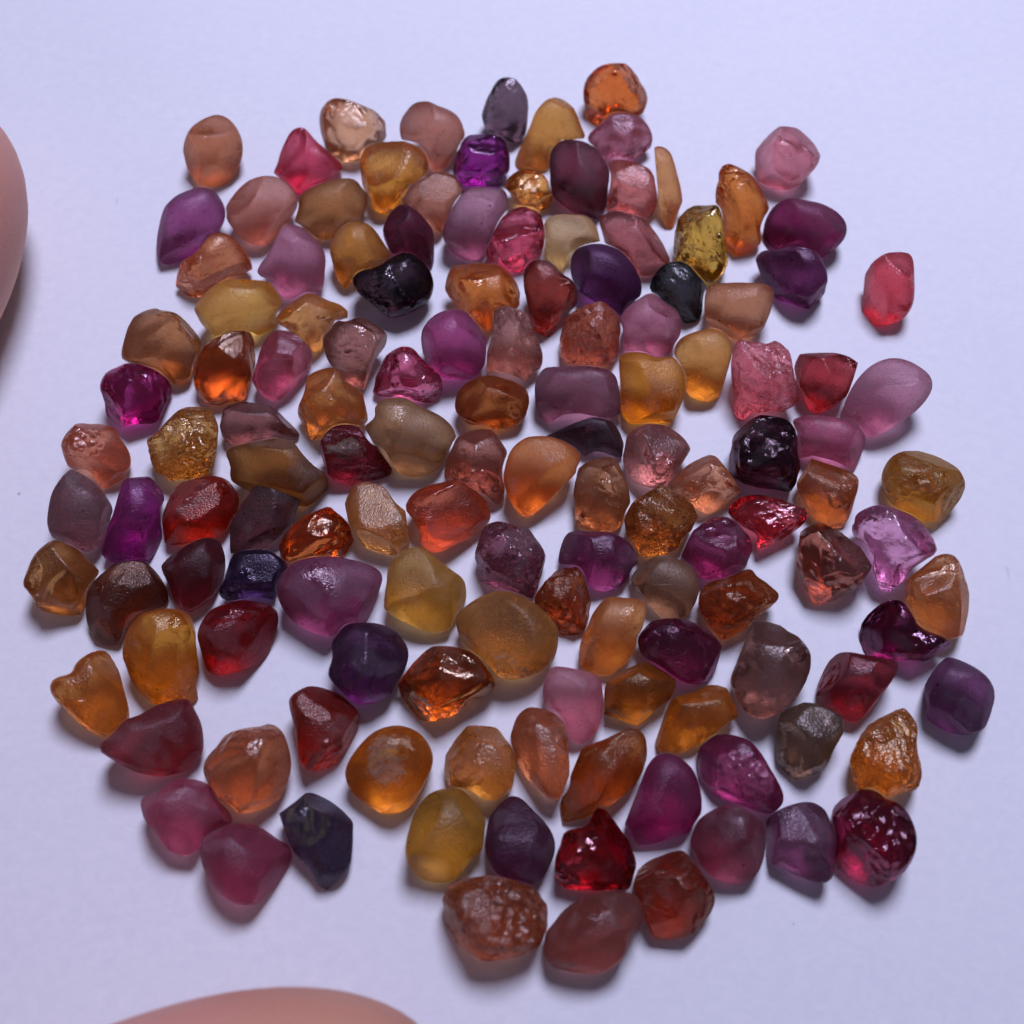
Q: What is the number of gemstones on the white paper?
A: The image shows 136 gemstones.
